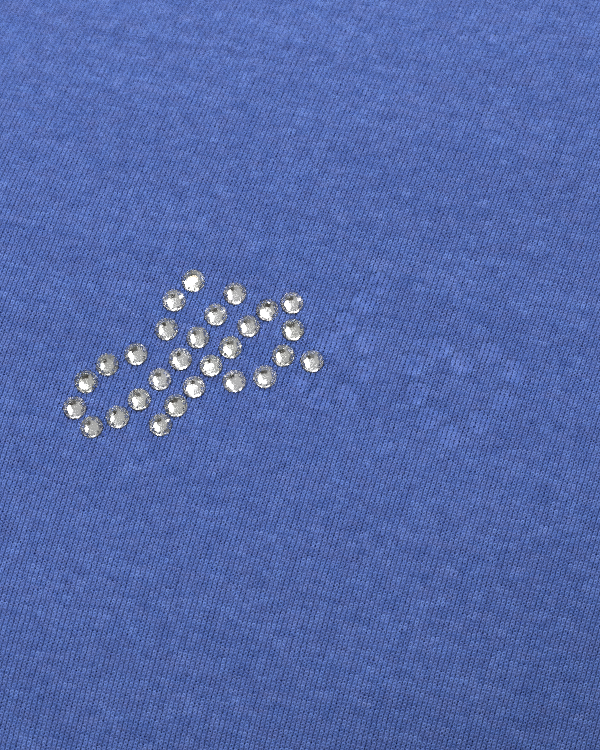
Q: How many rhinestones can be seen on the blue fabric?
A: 28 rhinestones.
